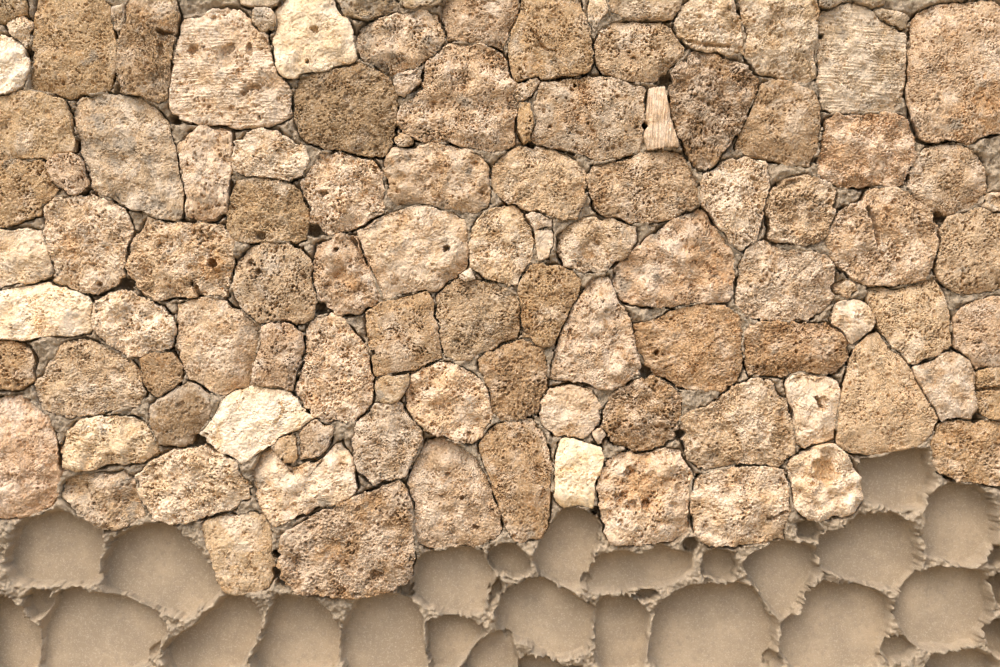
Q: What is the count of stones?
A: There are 114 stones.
